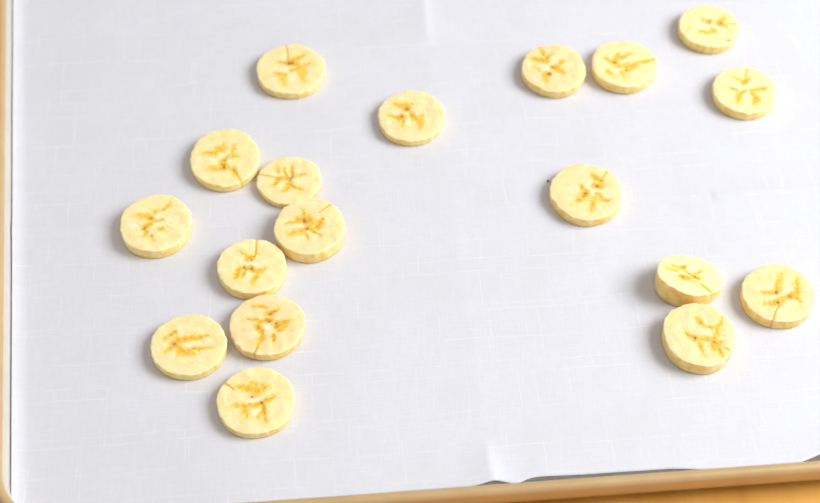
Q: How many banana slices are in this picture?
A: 18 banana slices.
